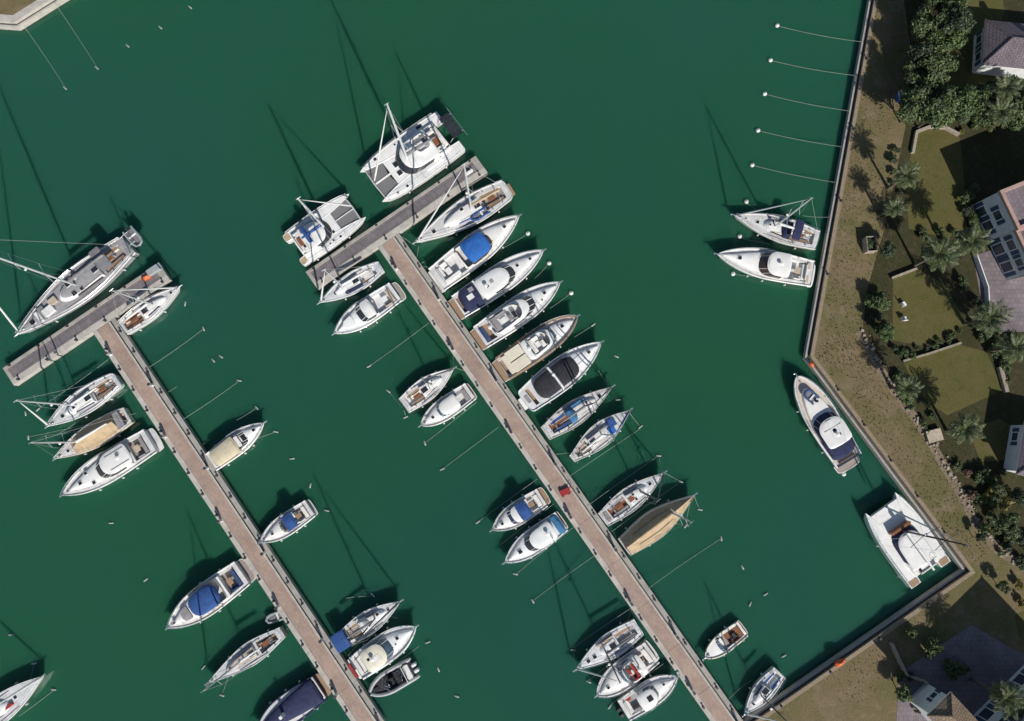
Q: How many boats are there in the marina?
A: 41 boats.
